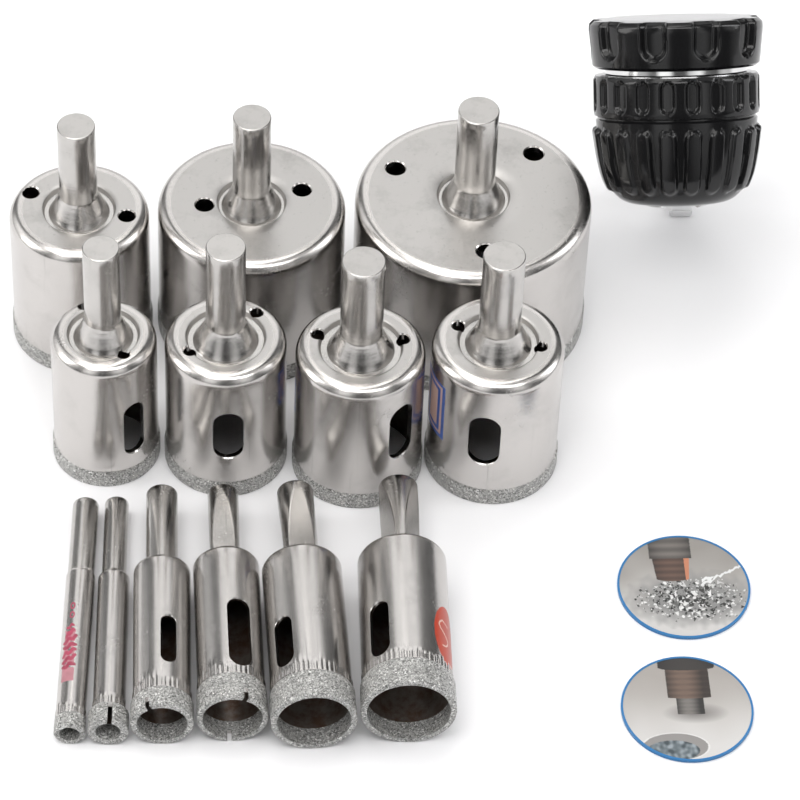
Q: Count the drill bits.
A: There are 13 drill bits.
